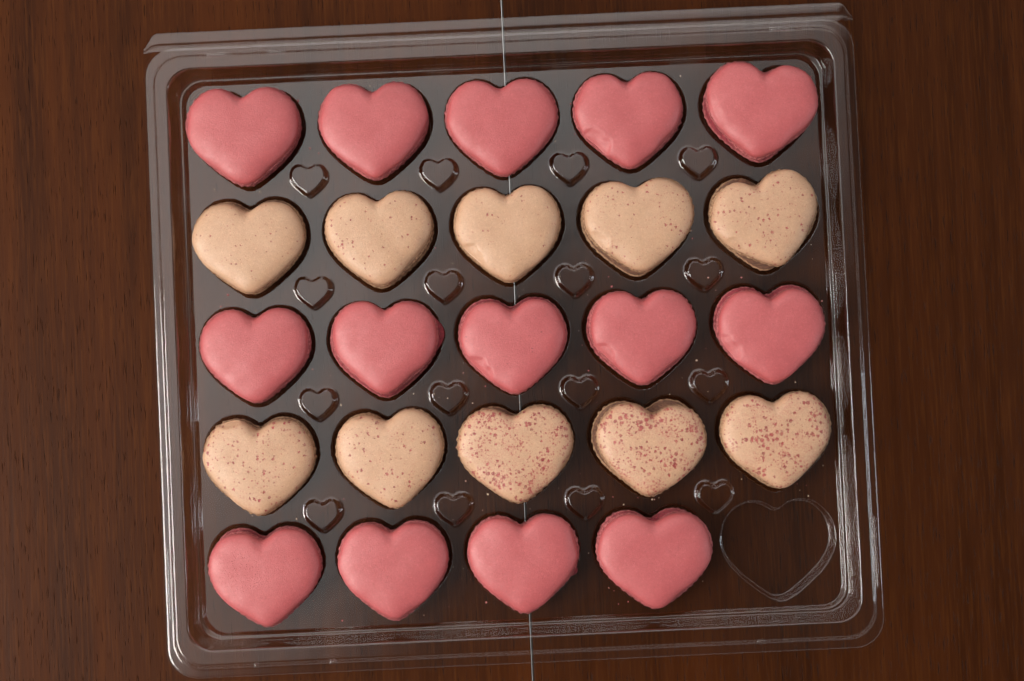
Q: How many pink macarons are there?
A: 14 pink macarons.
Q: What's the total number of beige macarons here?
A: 10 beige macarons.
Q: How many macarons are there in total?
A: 24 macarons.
